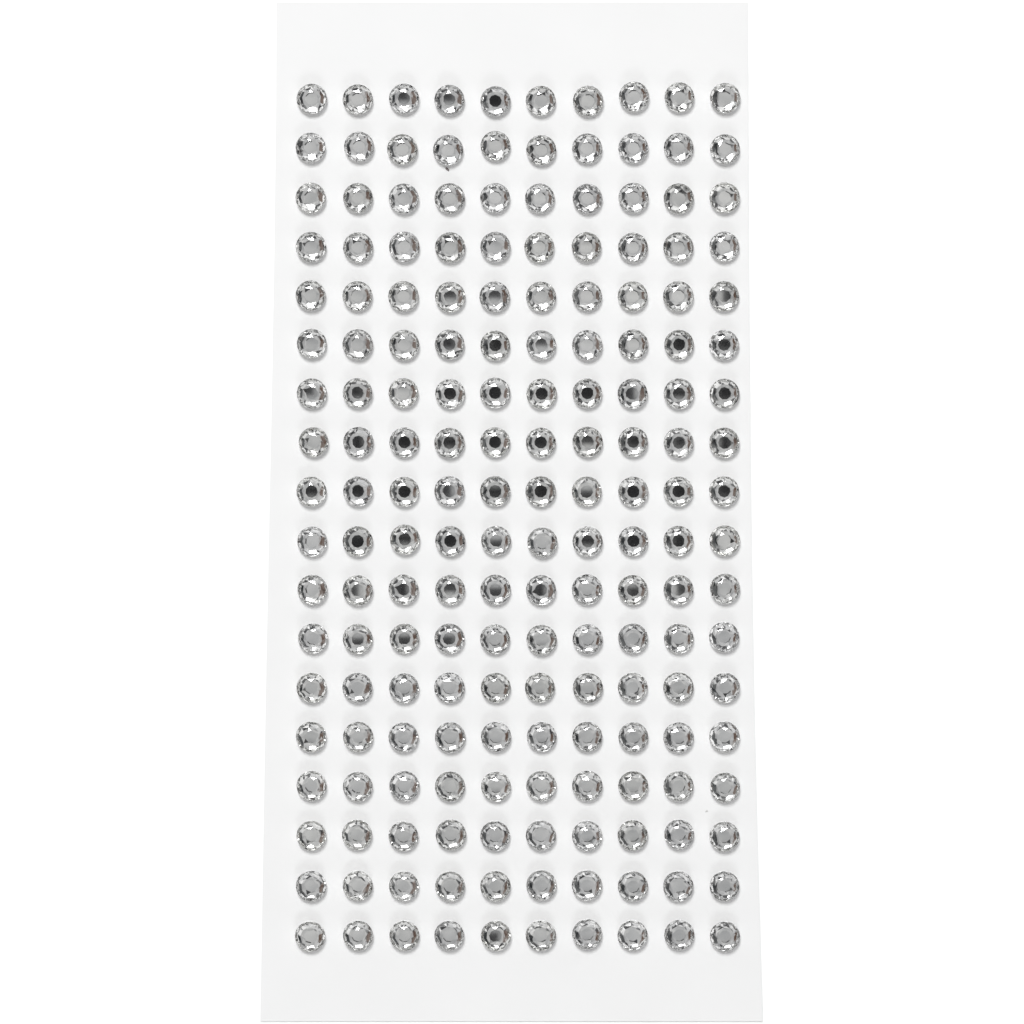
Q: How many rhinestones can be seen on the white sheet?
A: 180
